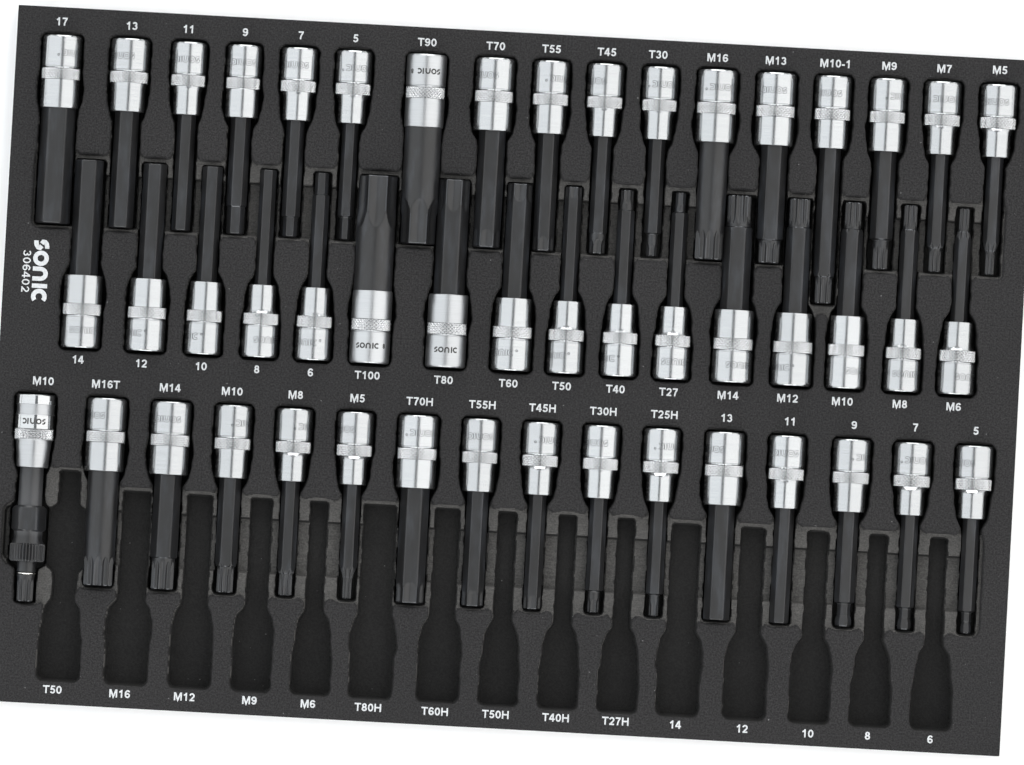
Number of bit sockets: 49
